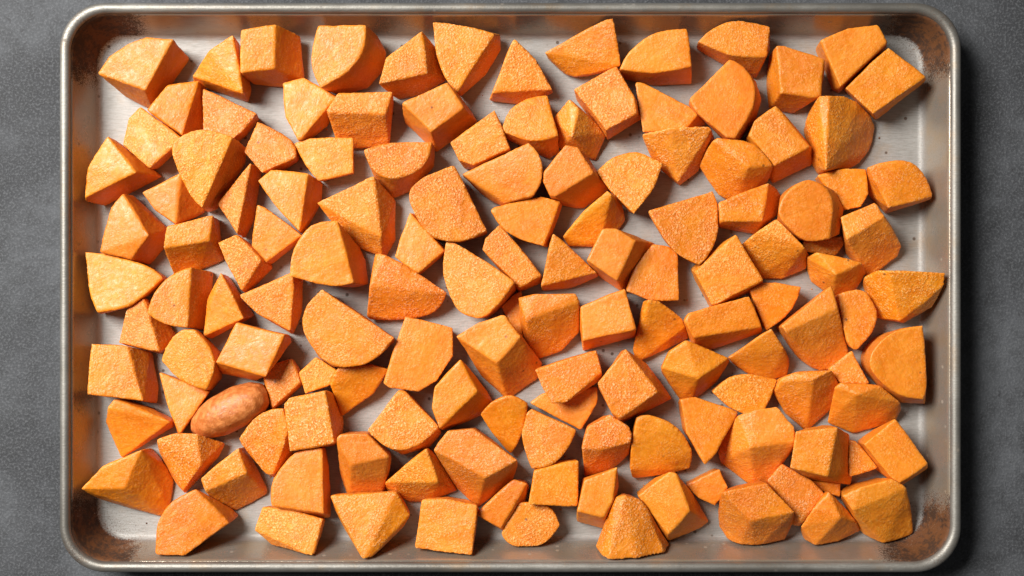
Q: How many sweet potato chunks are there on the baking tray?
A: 138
